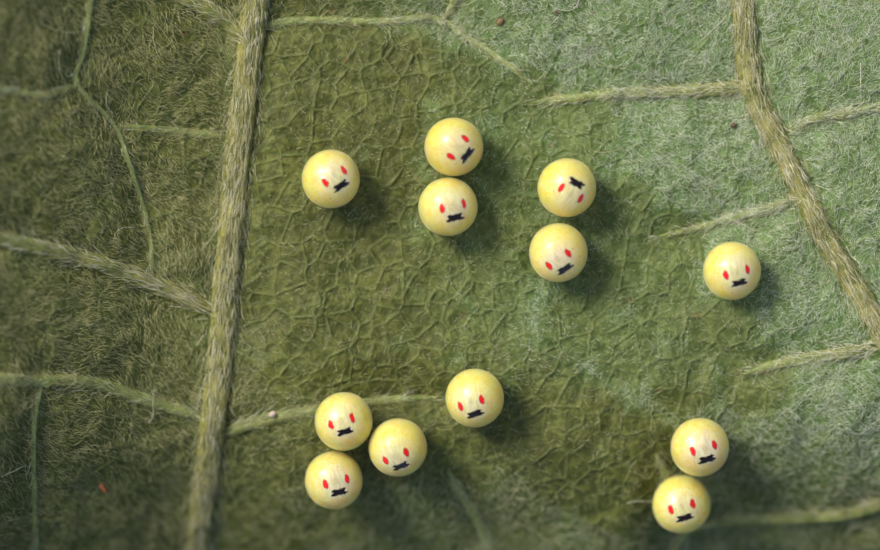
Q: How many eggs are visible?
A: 12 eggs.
